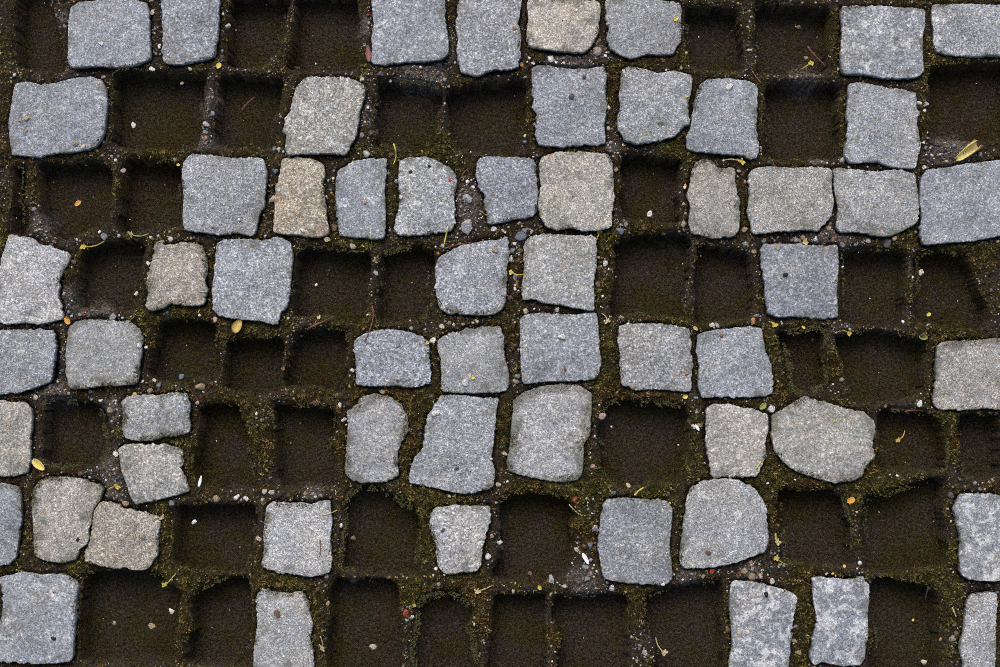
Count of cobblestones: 59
